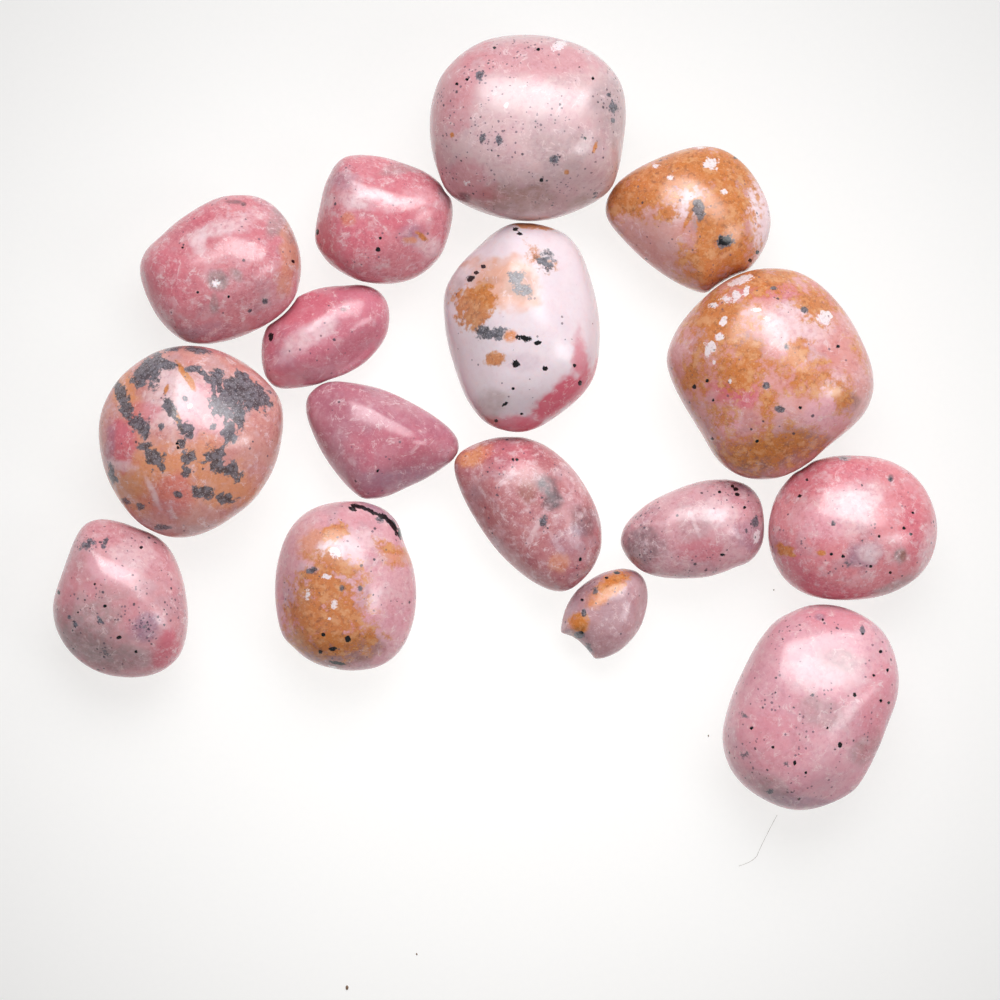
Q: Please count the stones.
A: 16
